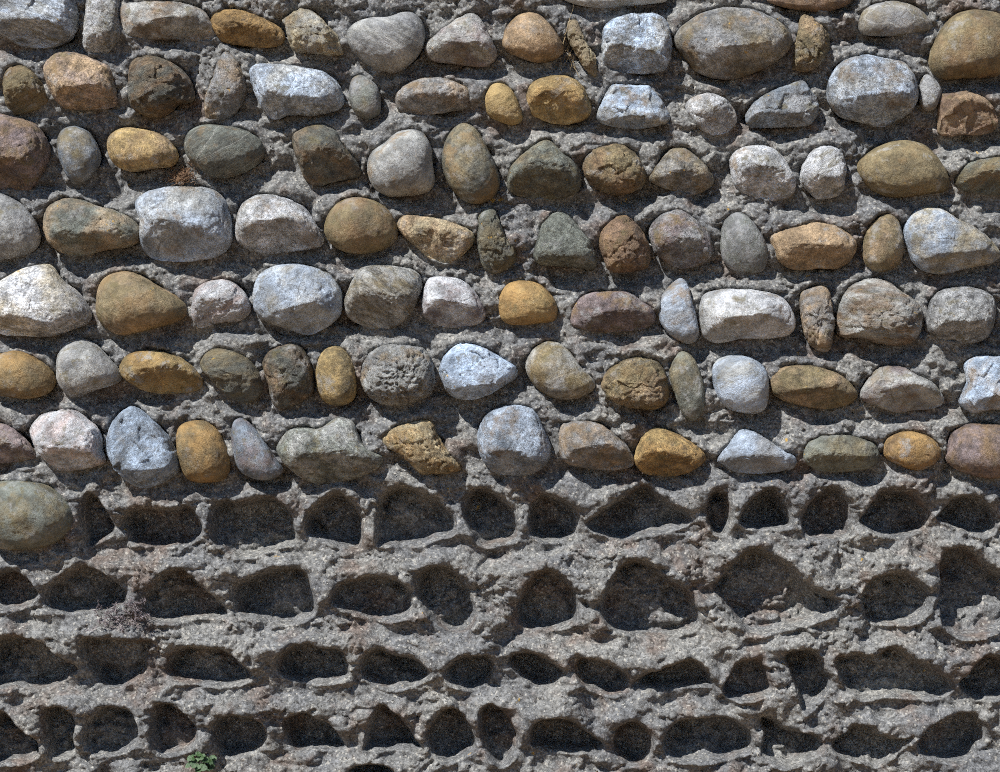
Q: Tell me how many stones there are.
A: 102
